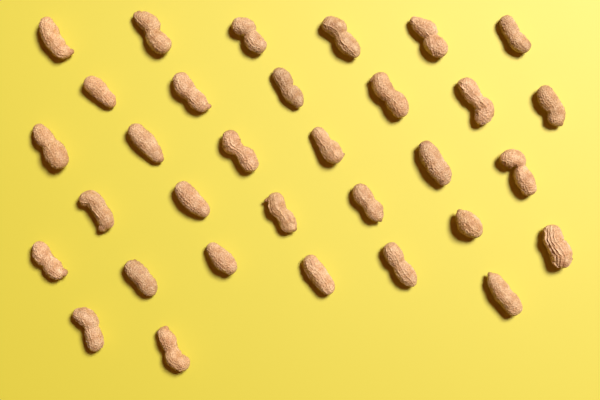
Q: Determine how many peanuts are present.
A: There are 32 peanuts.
